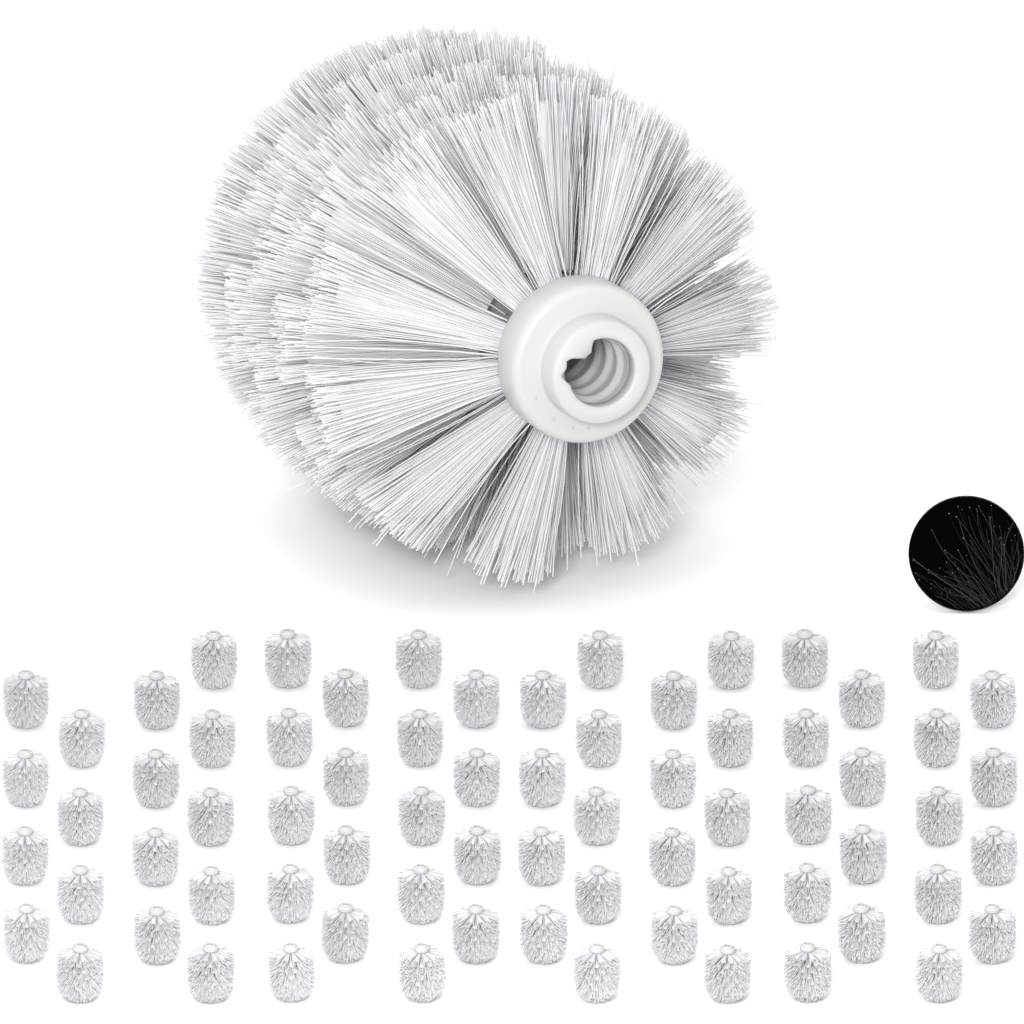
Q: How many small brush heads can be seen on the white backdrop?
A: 71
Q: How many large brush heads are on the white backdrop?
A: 1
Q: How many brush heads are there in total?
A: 72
